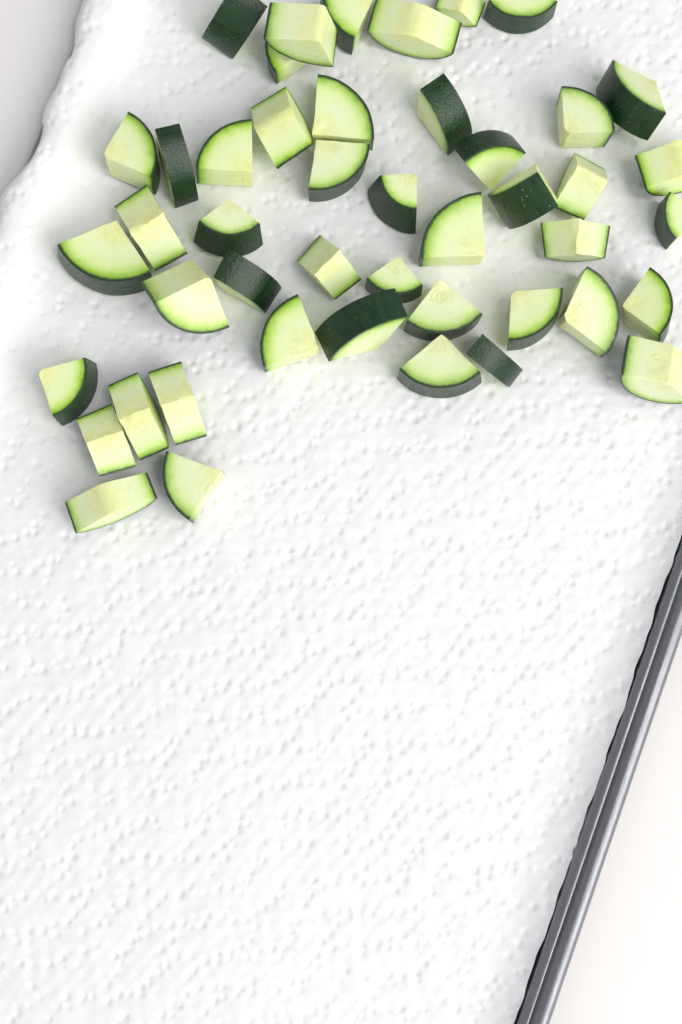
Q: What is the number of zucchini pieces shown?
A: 46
